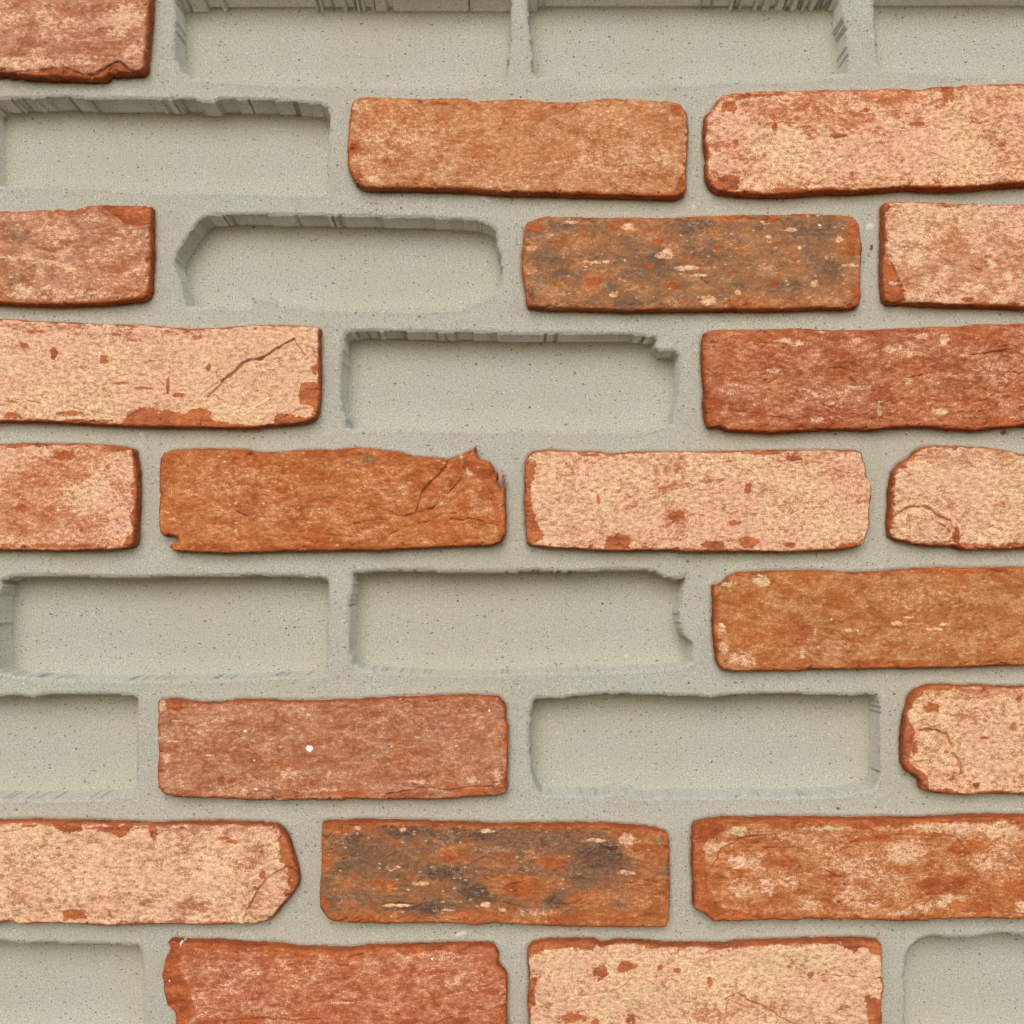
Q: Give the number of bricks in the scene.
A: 20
